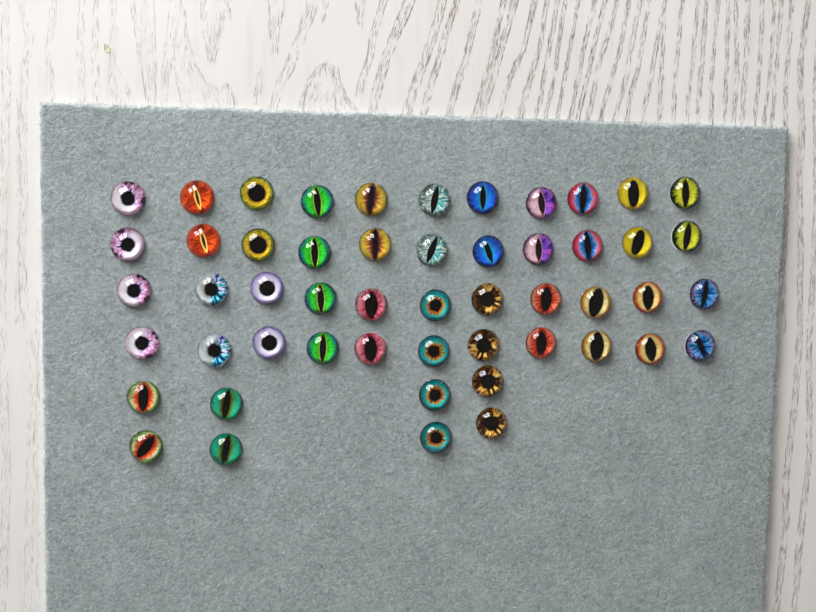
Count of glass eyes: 52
